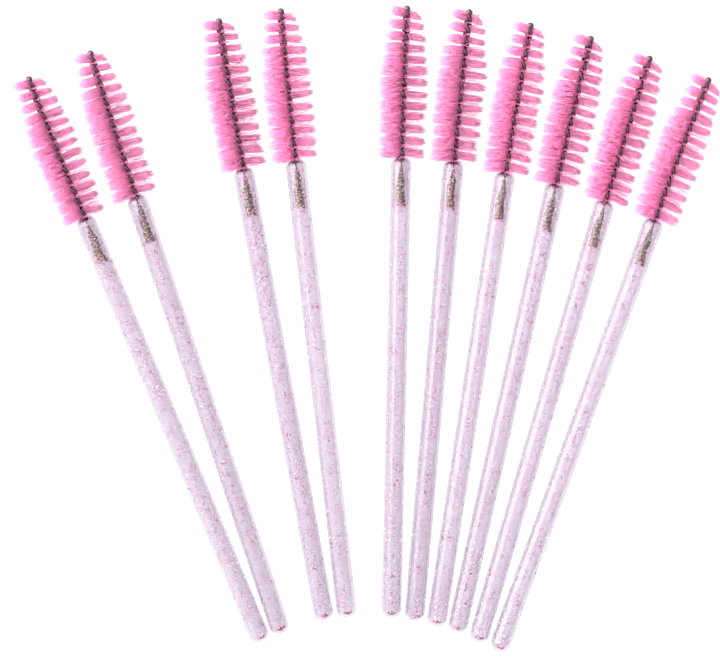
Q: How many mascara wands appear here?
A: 10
